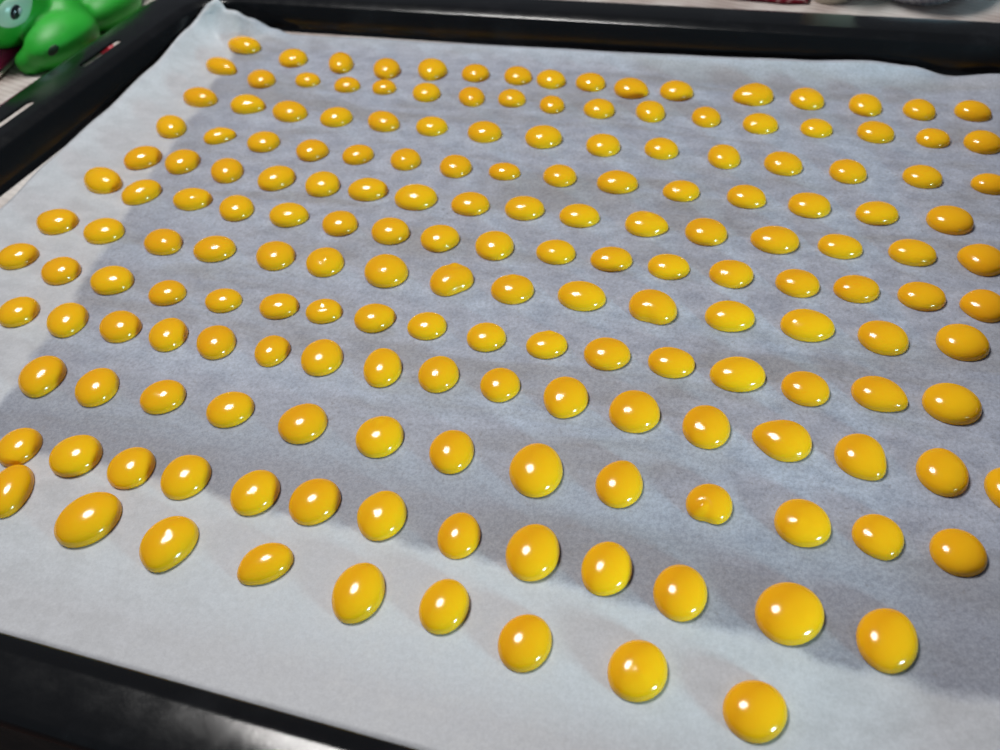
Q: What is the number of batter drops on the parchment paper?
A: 180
